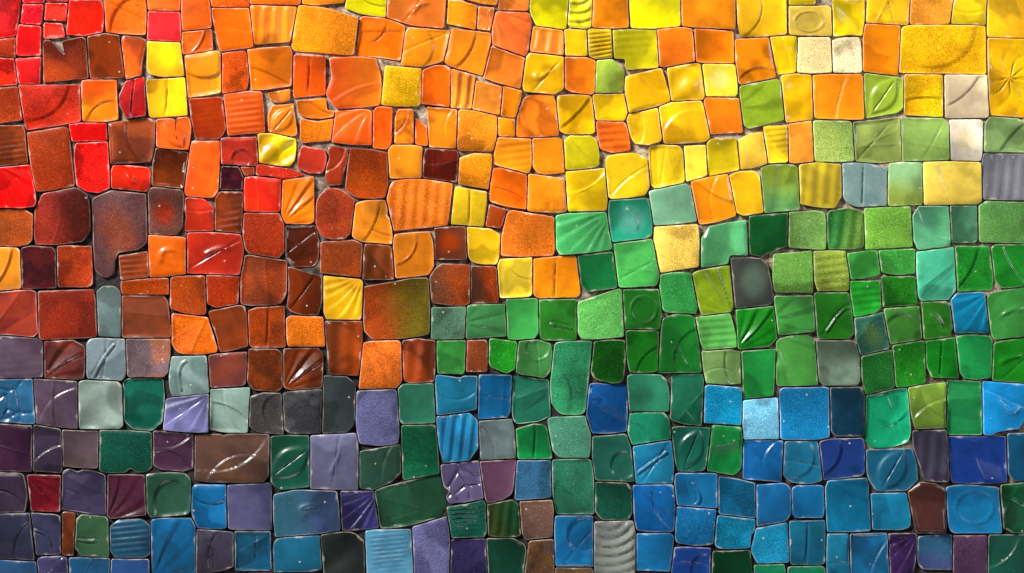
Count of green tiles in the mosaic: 93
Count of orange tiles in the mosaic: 77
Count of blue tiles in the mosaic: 47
